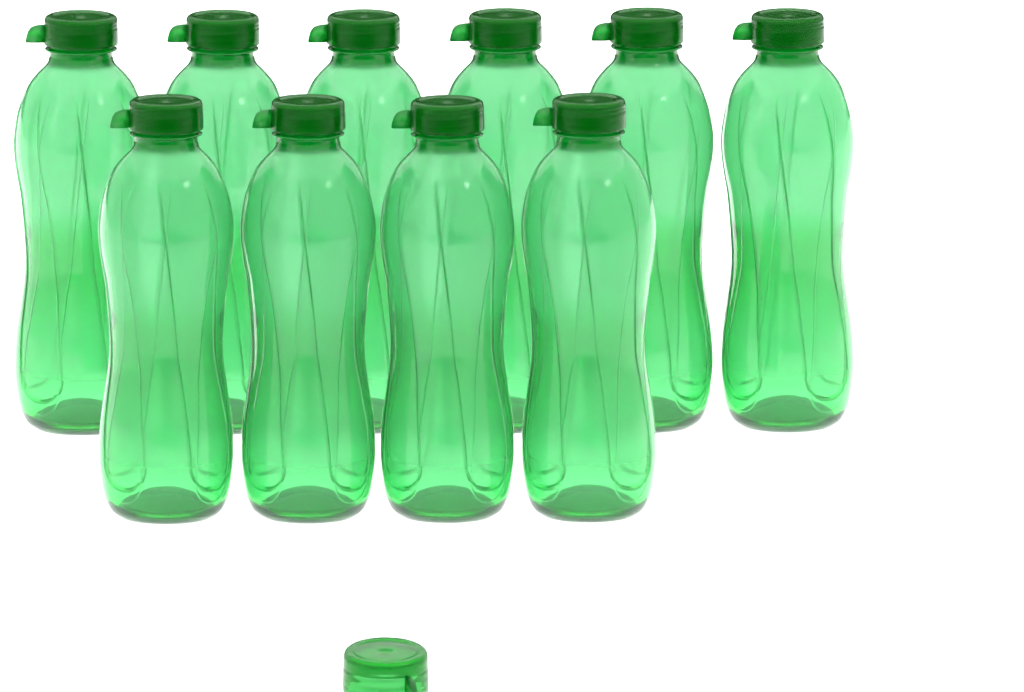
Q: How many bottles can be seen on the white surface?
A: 10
